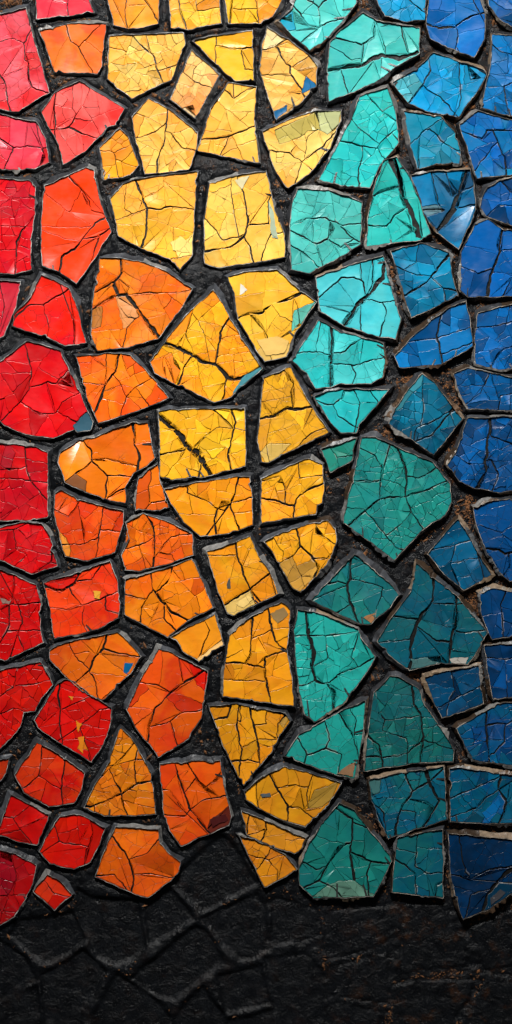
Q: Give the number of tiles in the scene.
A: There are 103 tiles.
